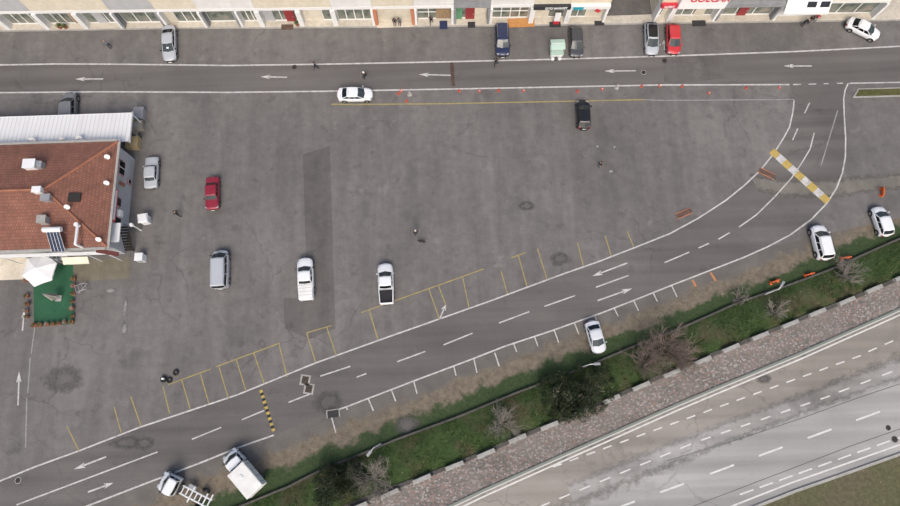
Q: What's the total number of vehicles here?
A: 19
